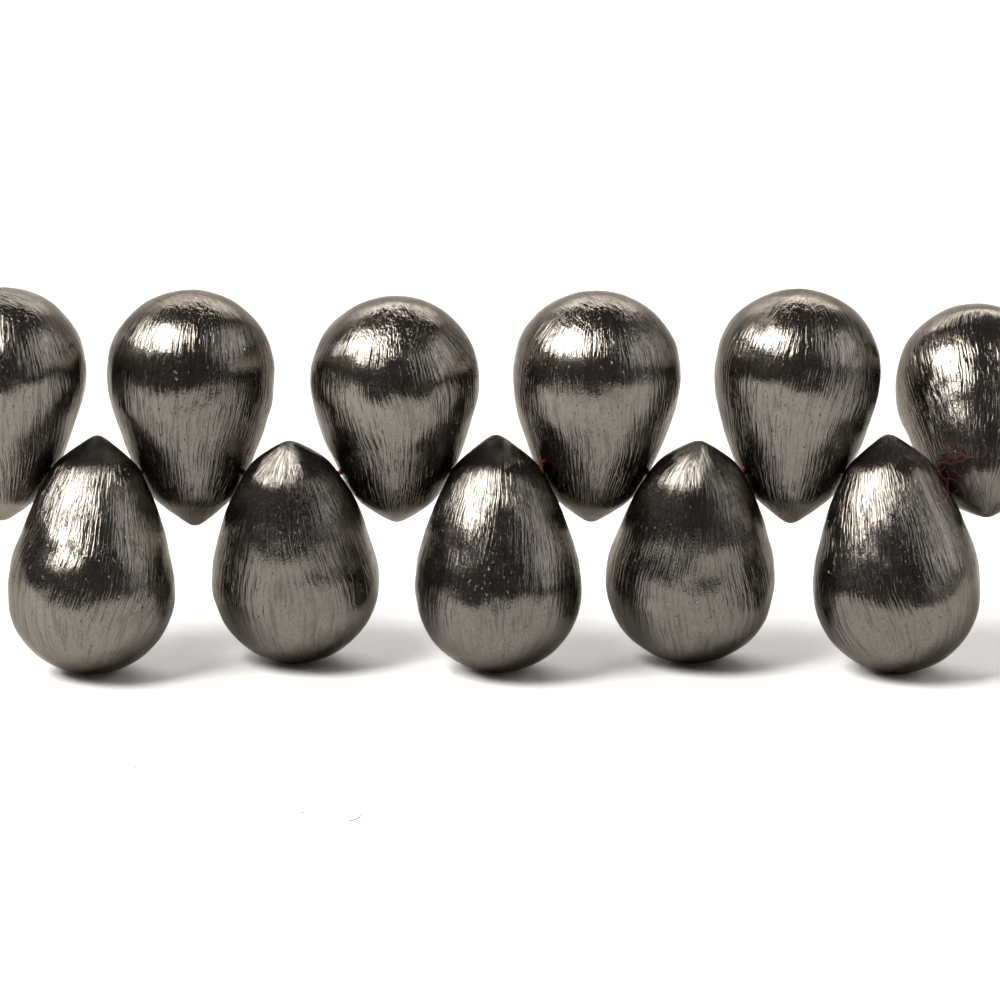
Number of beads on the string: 11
